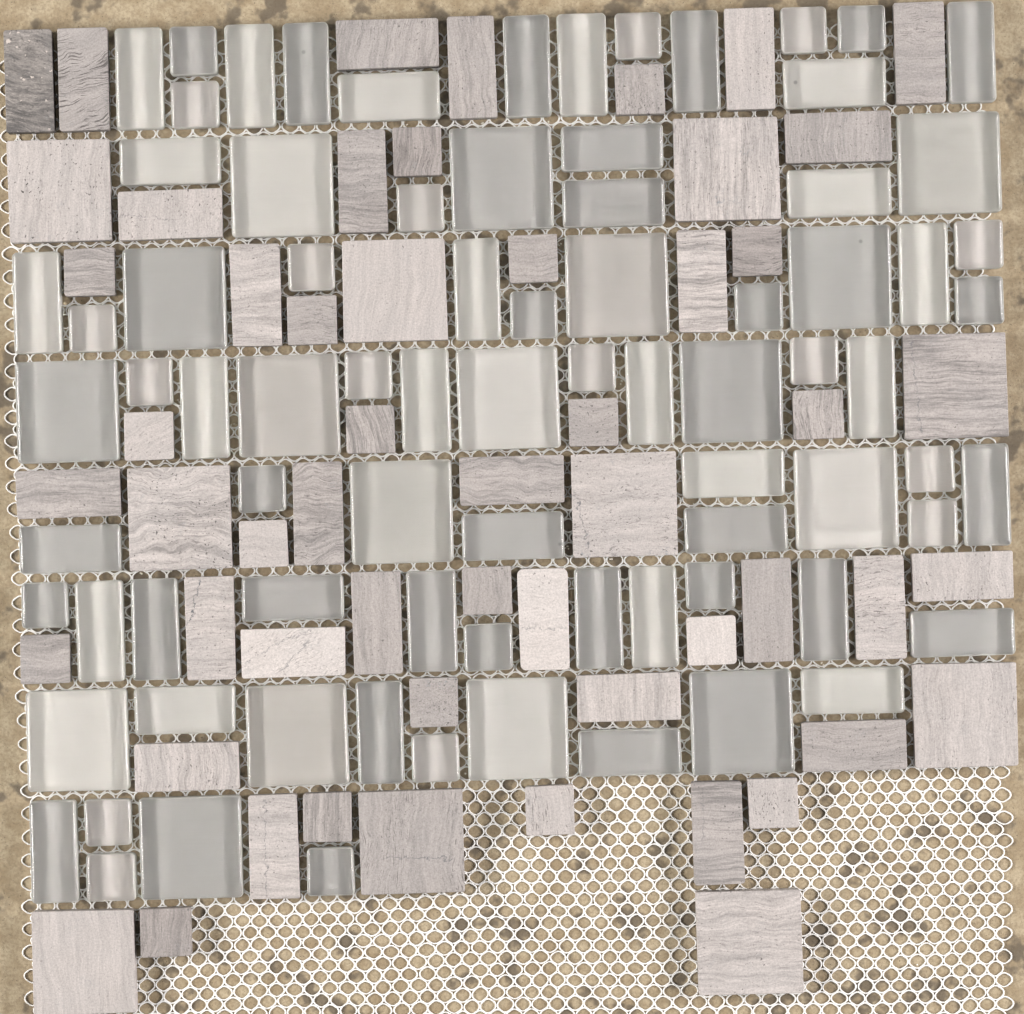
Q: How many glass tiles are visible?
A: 81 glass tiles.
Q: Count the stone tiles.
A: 55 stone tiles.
